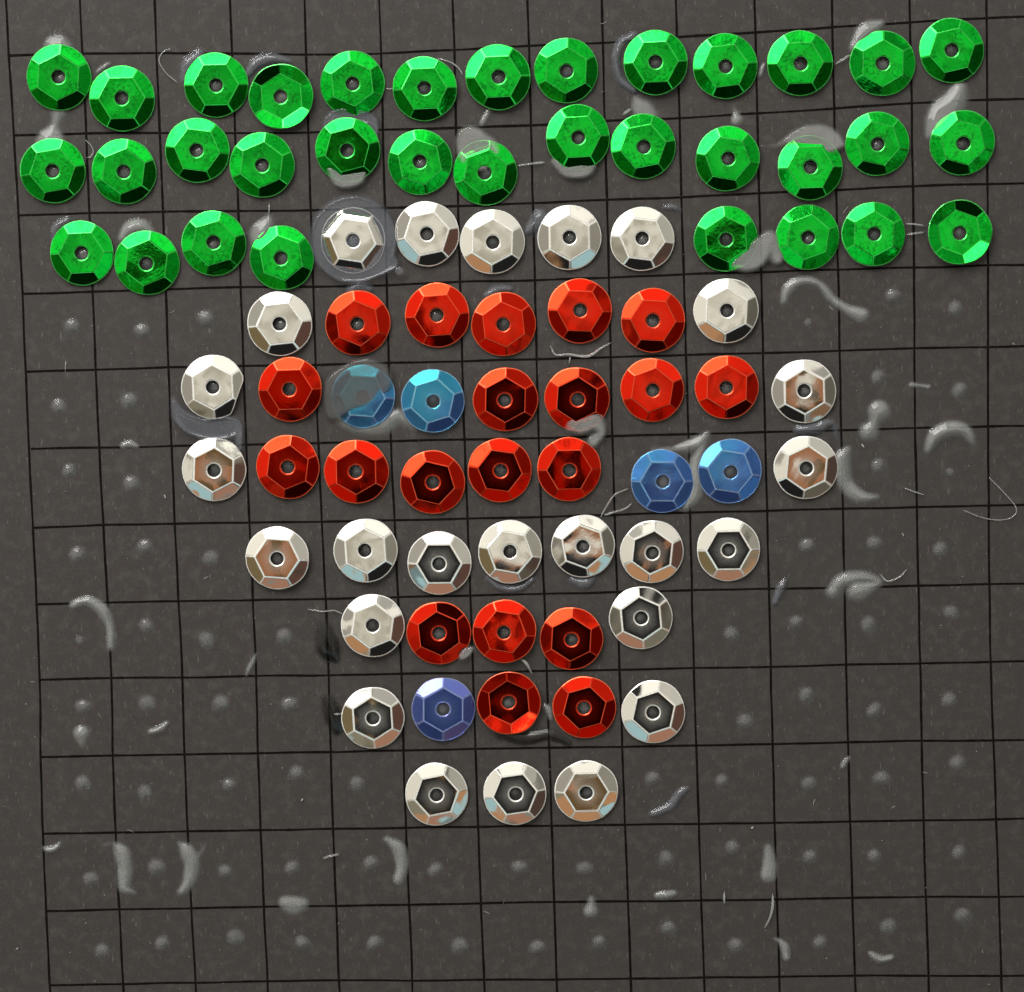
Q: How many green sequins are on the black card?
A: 34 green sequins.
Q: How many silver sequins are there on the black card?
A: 25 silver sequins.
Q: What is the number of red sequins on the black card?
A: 20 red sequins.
